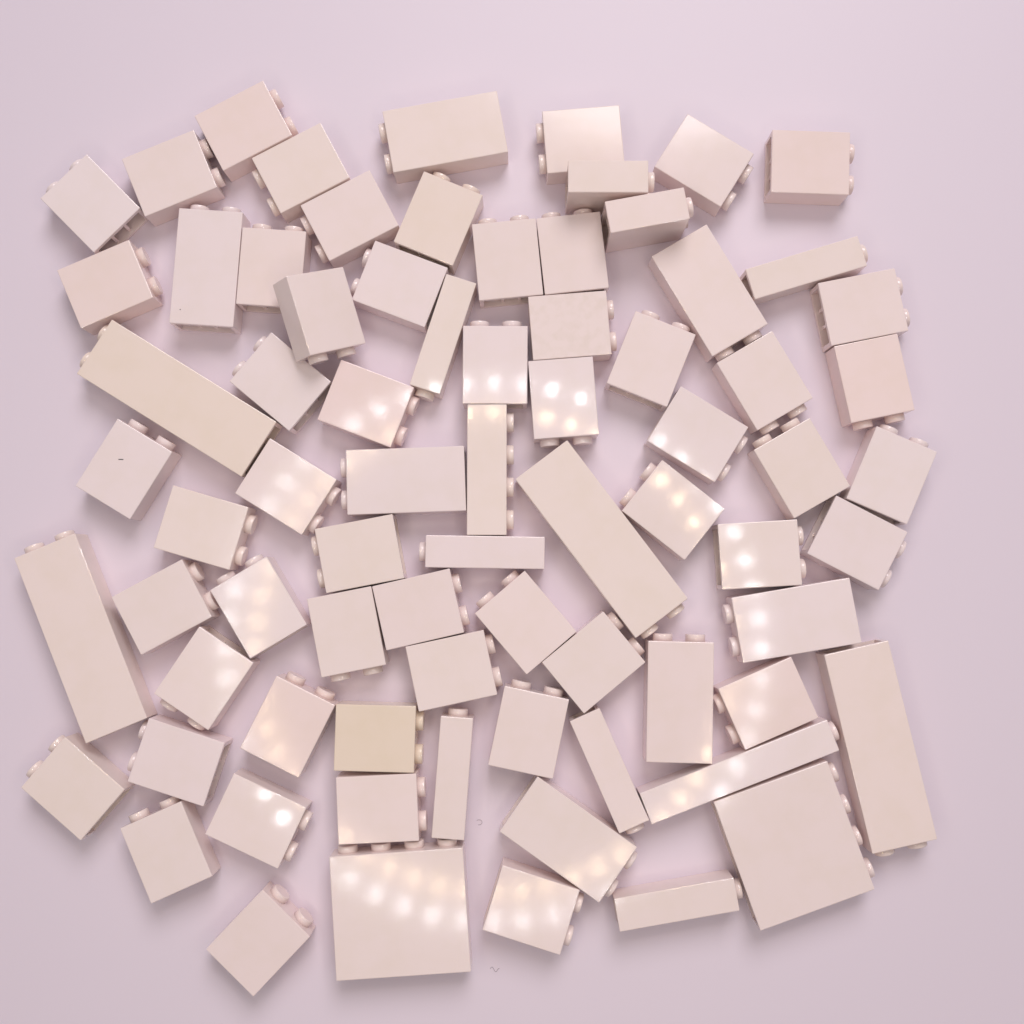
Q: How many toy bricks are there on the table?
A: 76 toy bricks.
